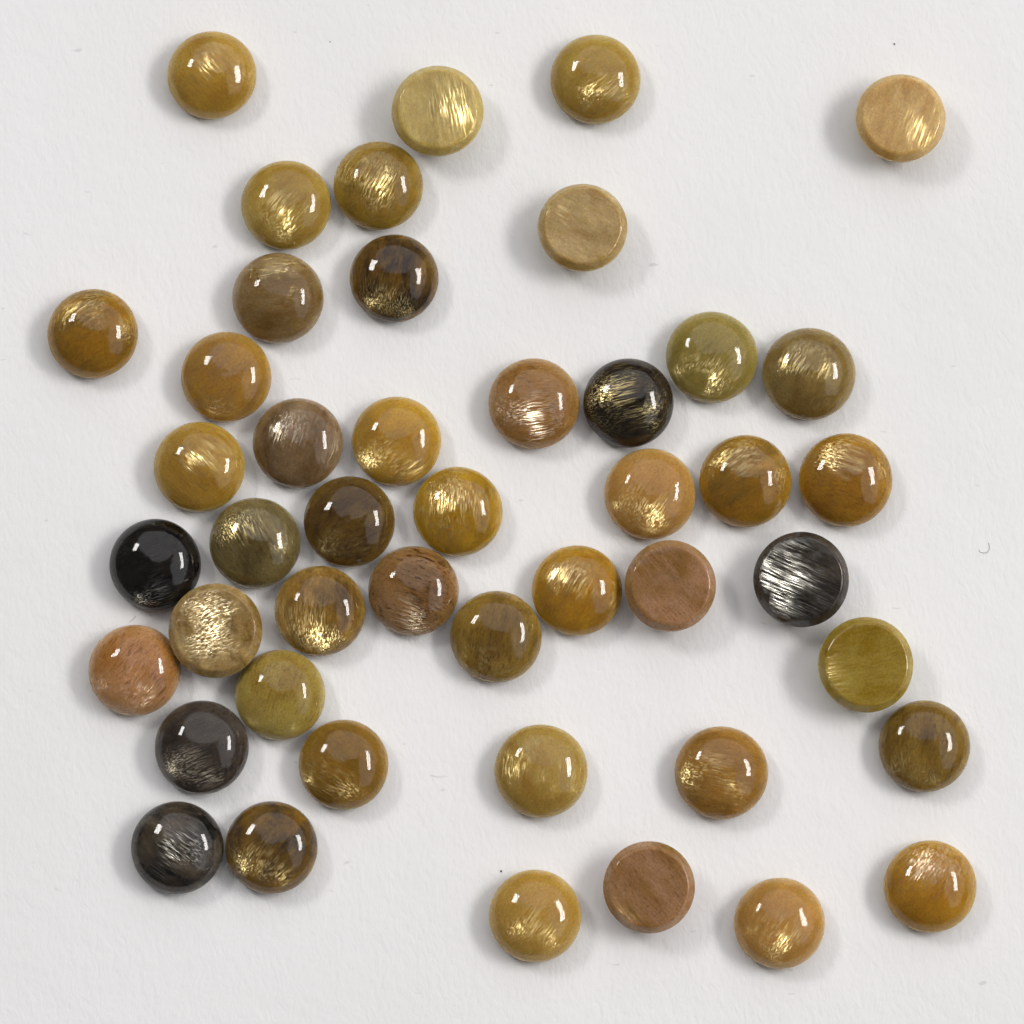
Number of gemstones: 46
